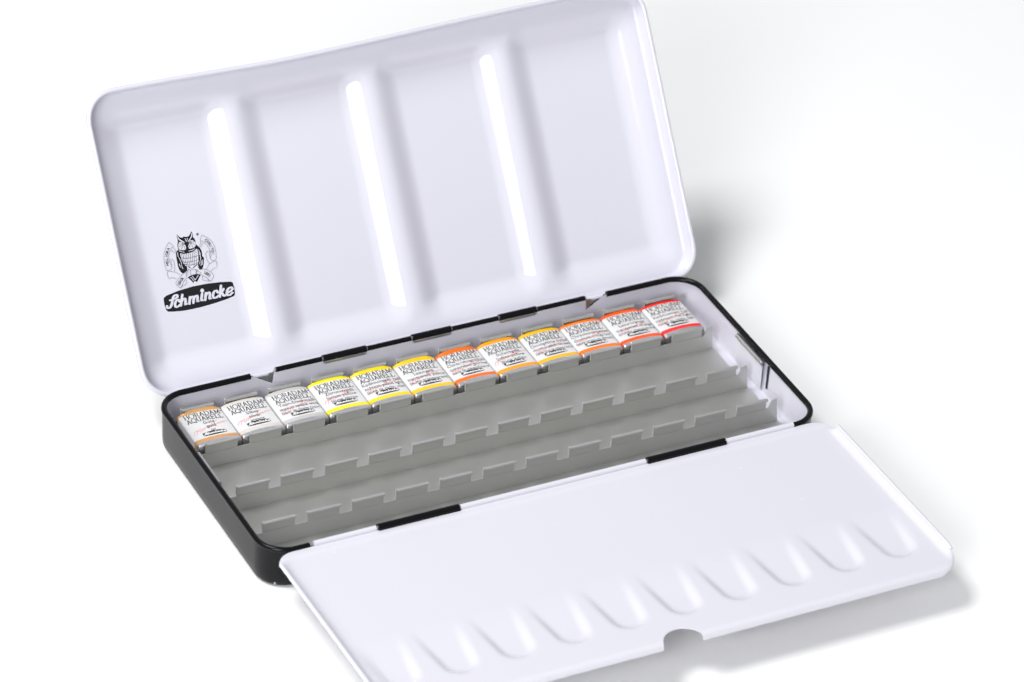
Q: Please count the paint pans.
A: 12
